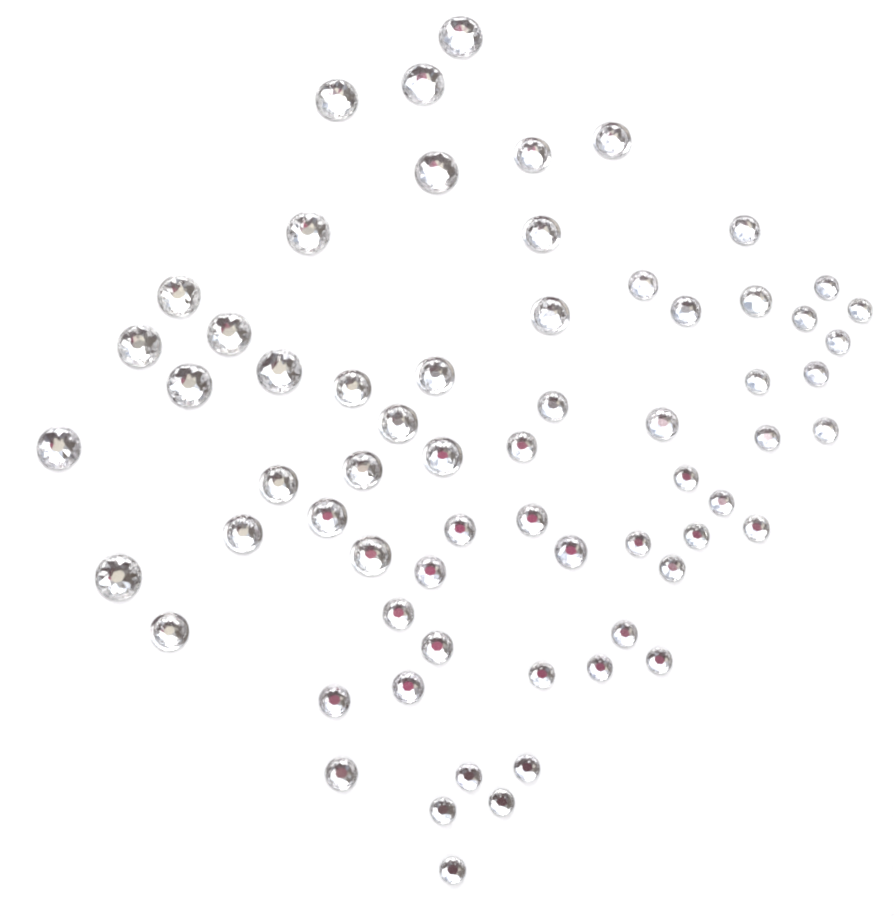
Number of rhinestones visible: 65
